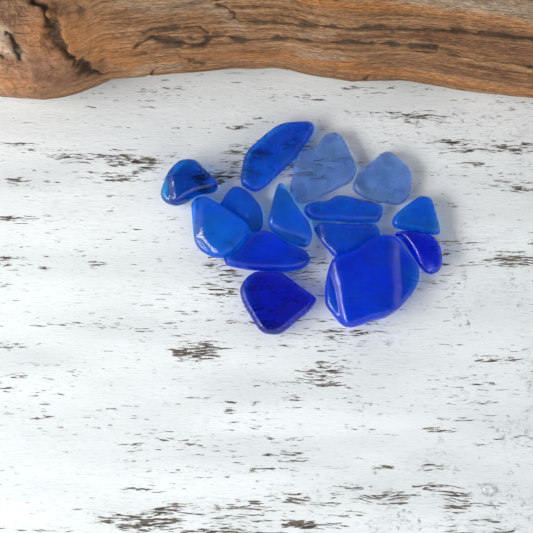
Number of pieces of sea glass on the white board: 14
